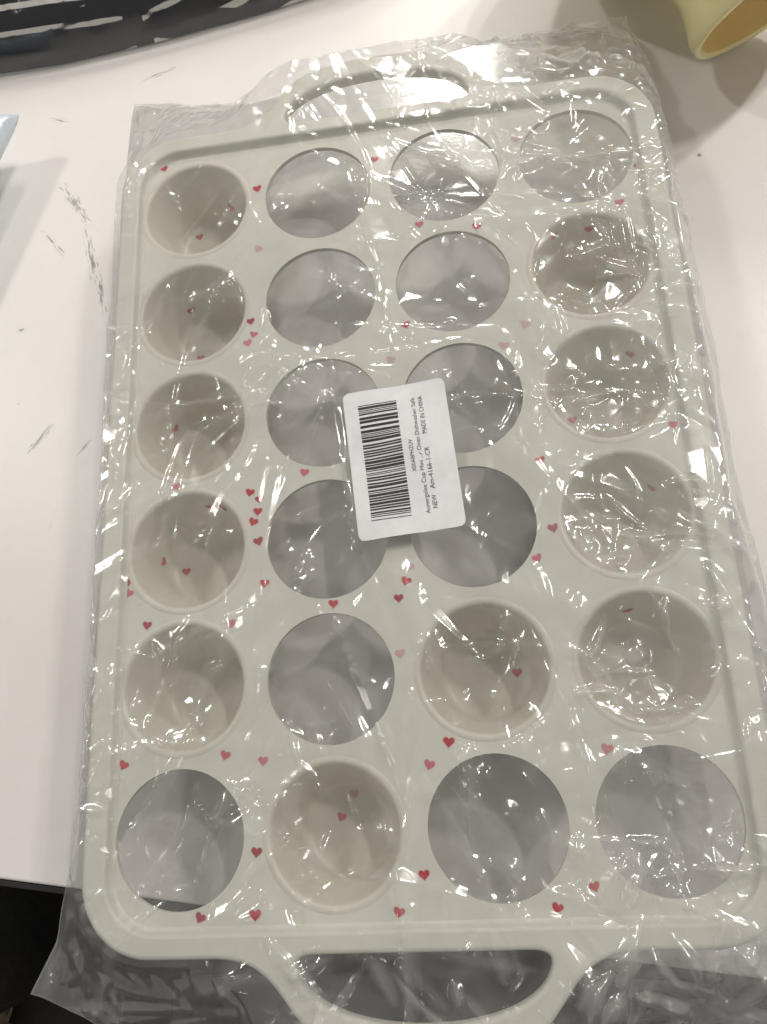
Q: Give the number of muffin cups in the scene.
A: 11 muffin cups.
